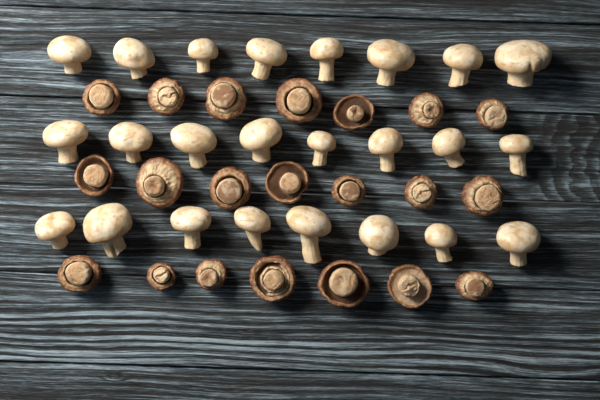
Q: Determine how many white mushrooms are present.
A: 24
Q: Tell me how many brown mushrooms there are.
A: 21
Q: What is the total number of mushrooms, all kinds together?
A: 45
